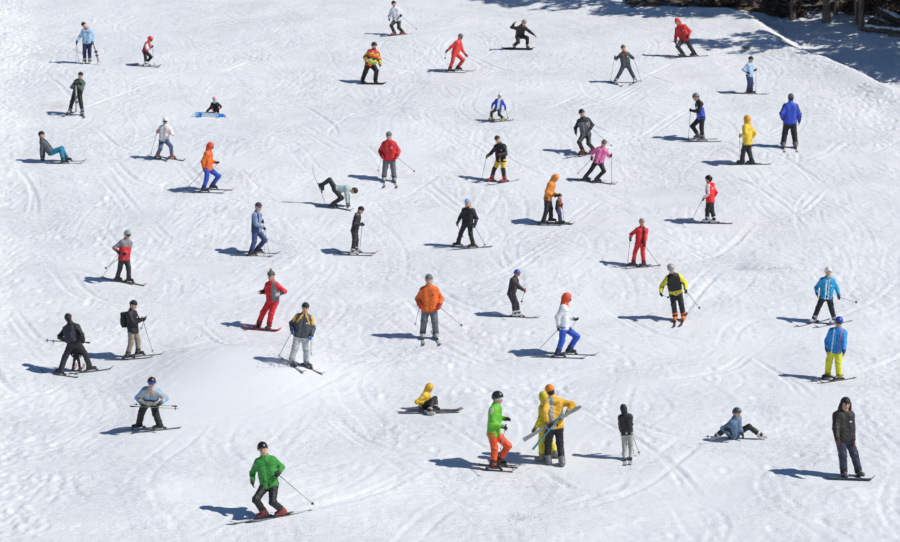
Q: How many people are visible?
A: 51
